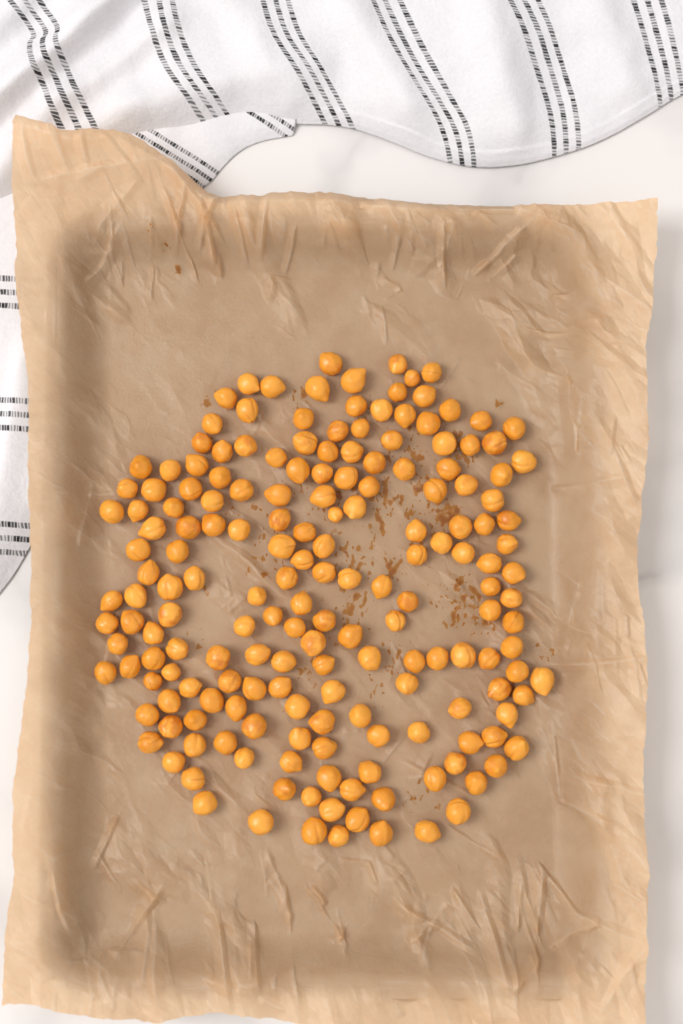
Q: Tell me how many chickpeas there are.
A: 182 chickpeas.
